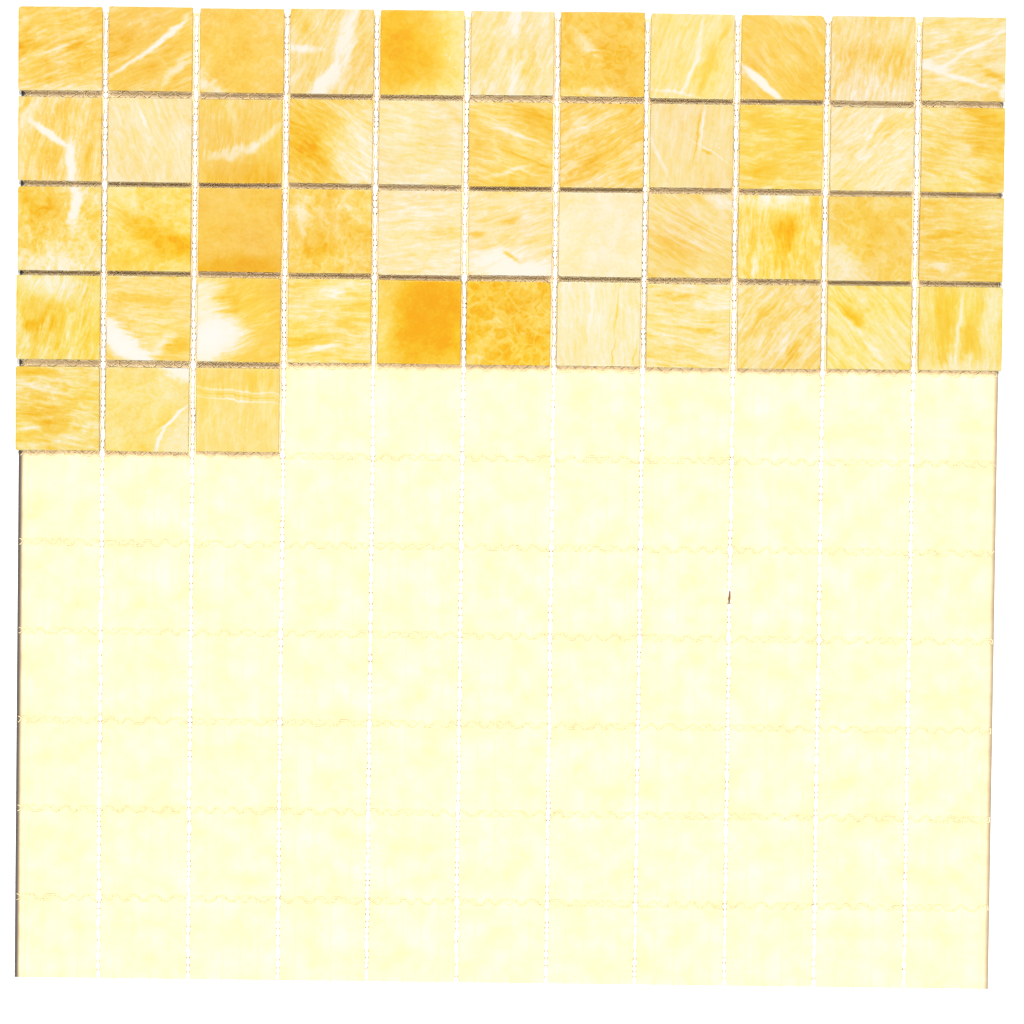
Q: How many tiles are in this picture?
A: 47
